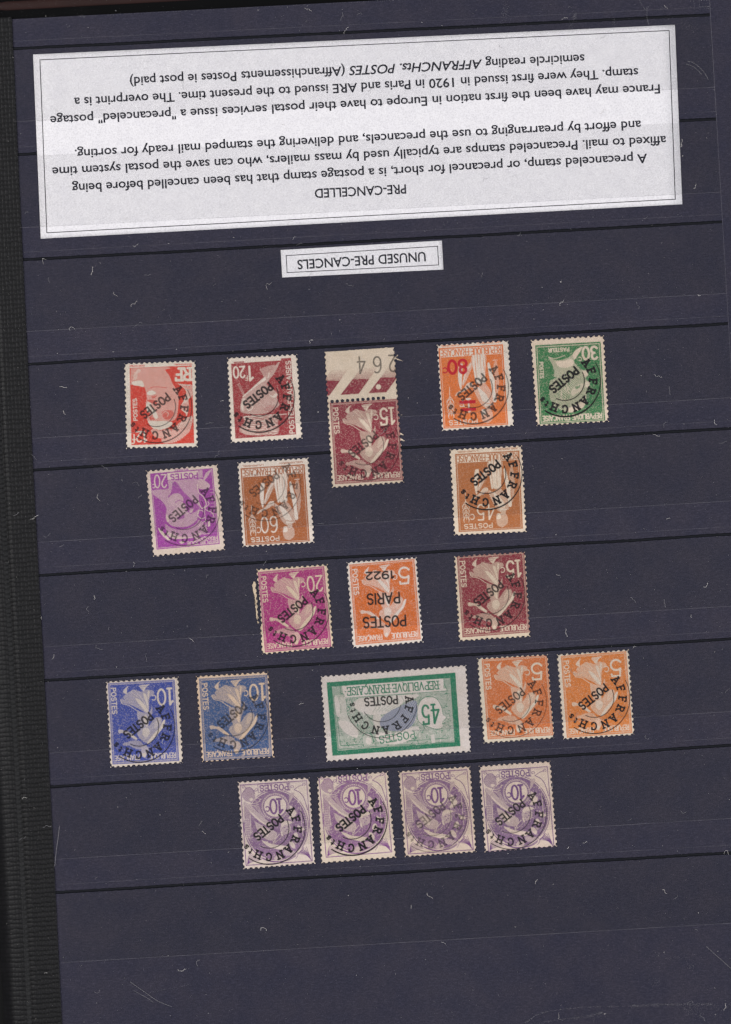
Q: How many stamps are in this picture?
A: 20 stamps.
